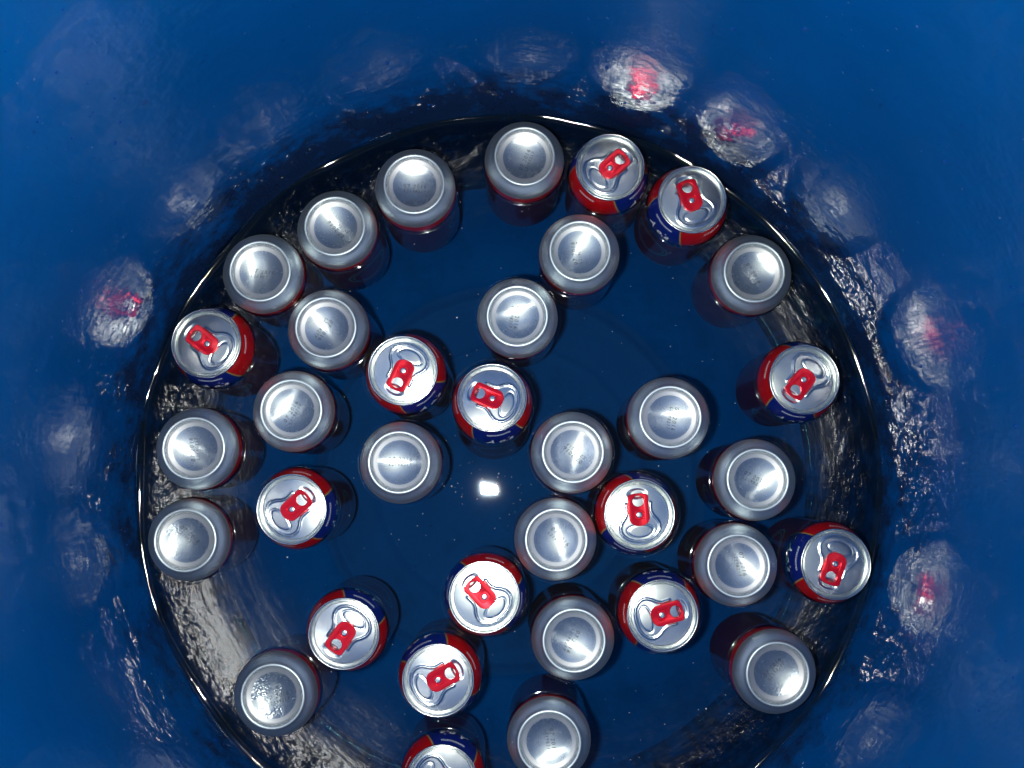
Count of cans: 35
